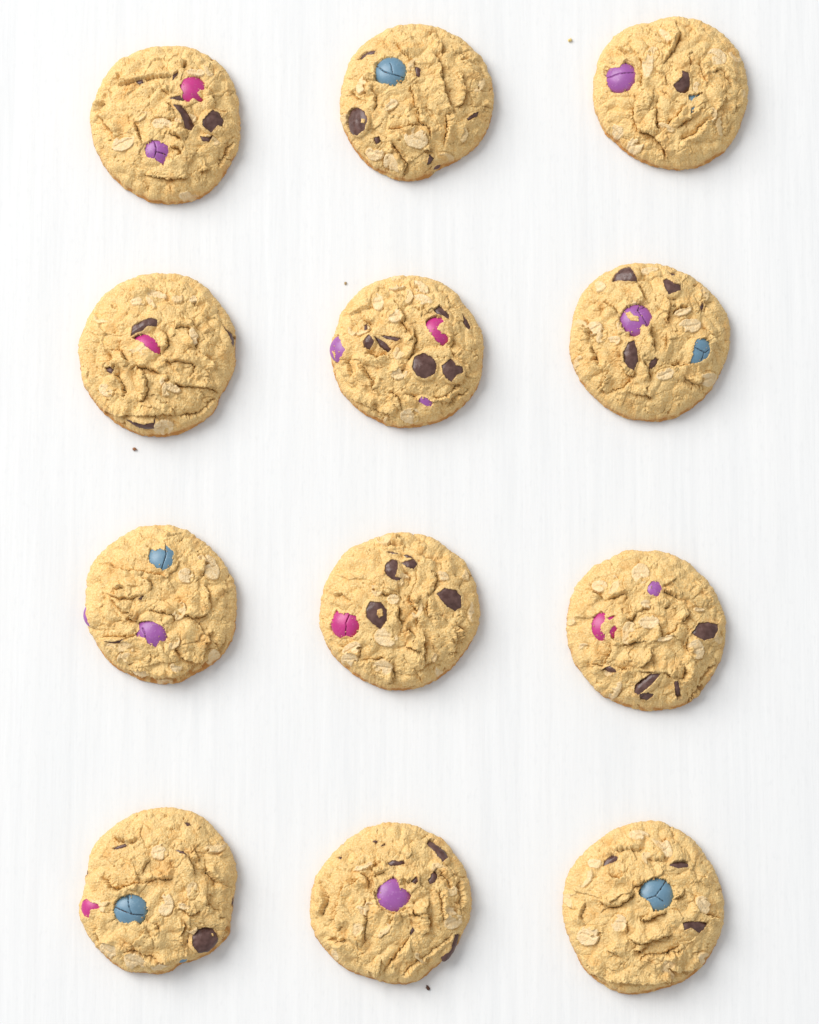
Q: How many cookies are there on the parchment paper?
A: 12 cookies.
